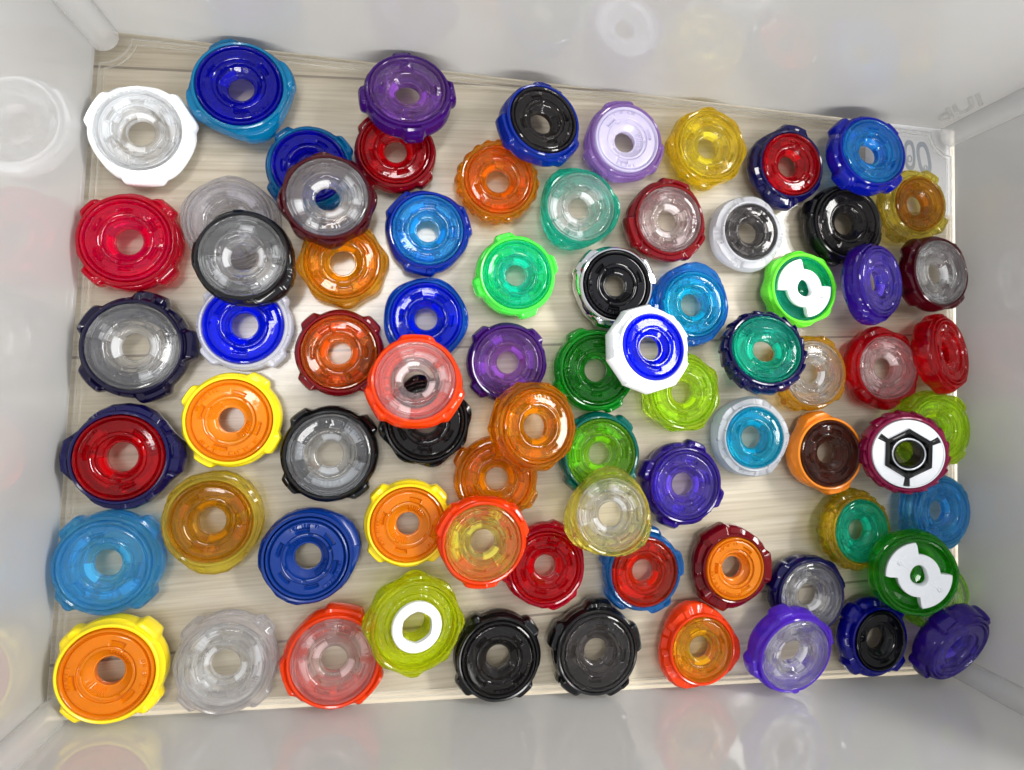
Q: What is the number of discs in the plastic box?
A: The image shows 77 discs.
